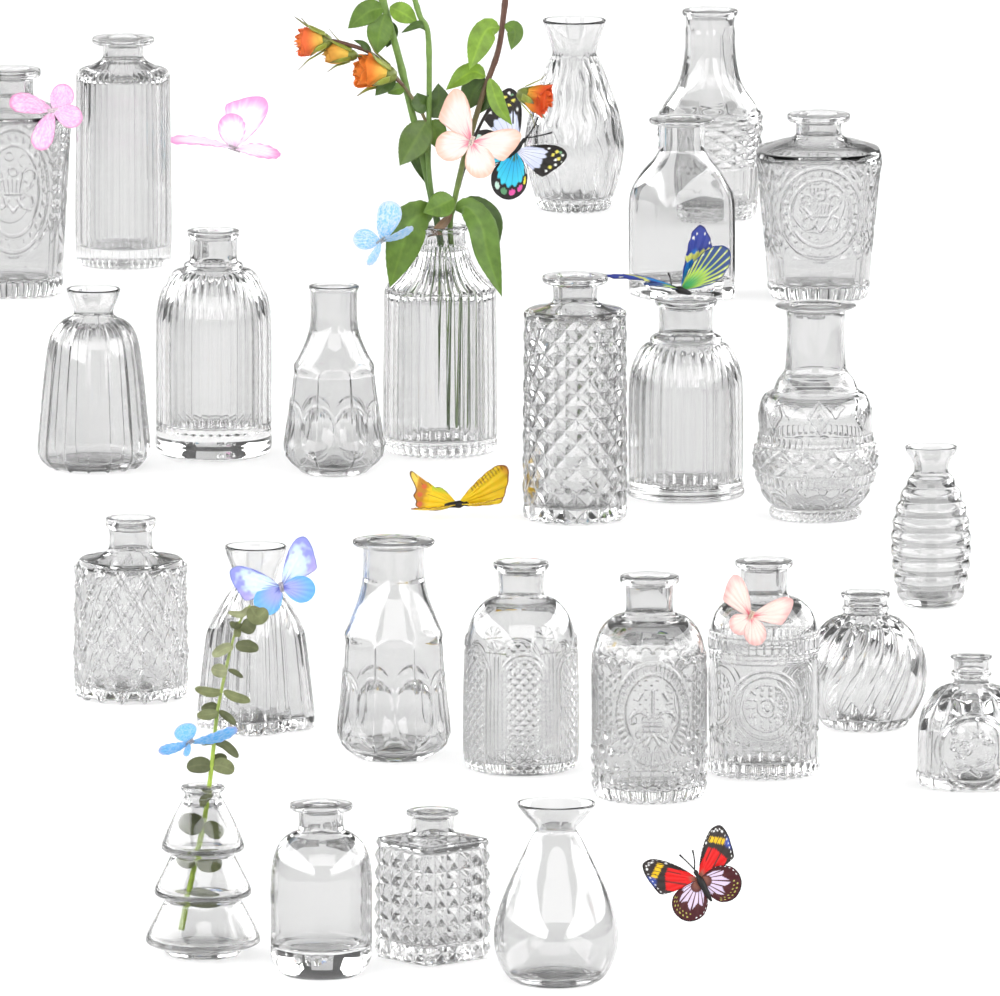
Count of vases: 26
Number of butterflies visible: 11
